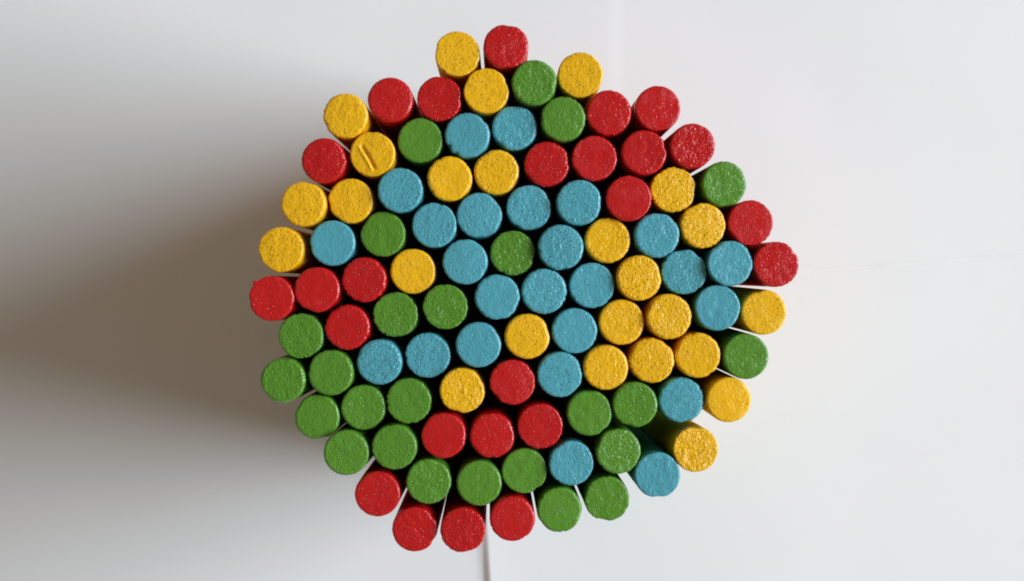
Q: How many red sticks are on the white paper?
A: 25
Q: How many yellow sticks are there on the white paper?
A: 25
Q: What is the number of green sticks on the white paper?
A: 25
